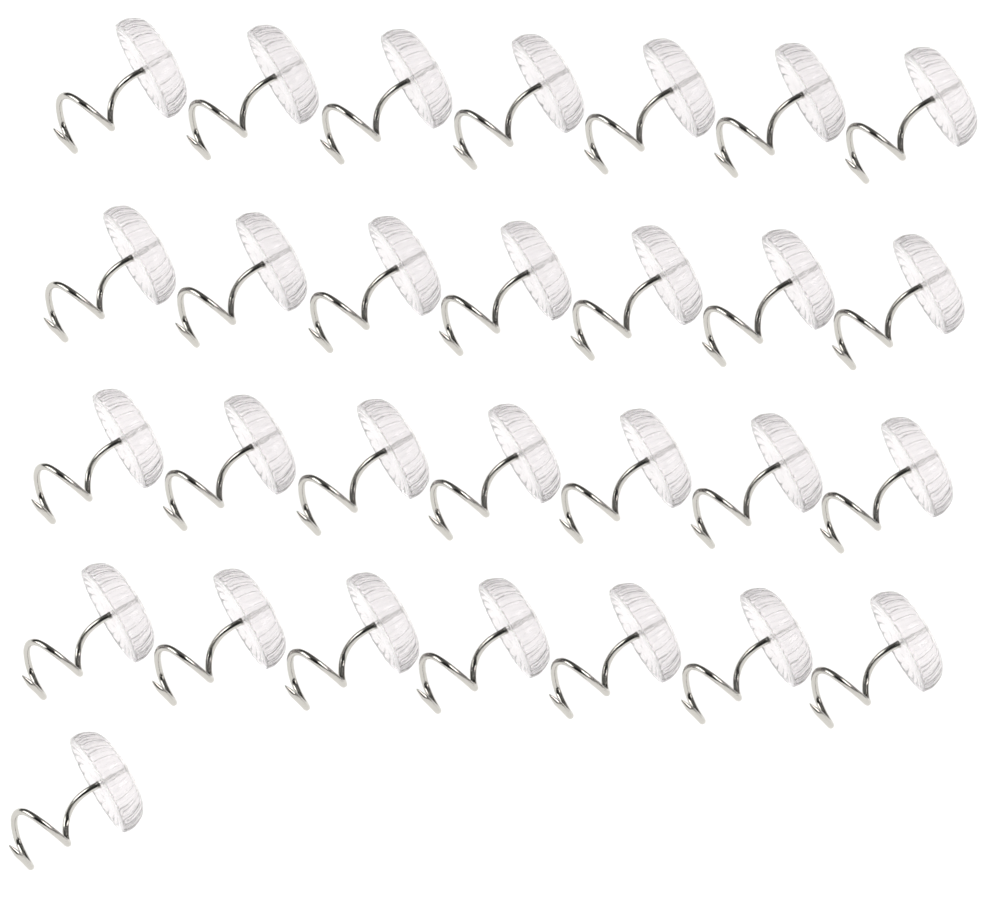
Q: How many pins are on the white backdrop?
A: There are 29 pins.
